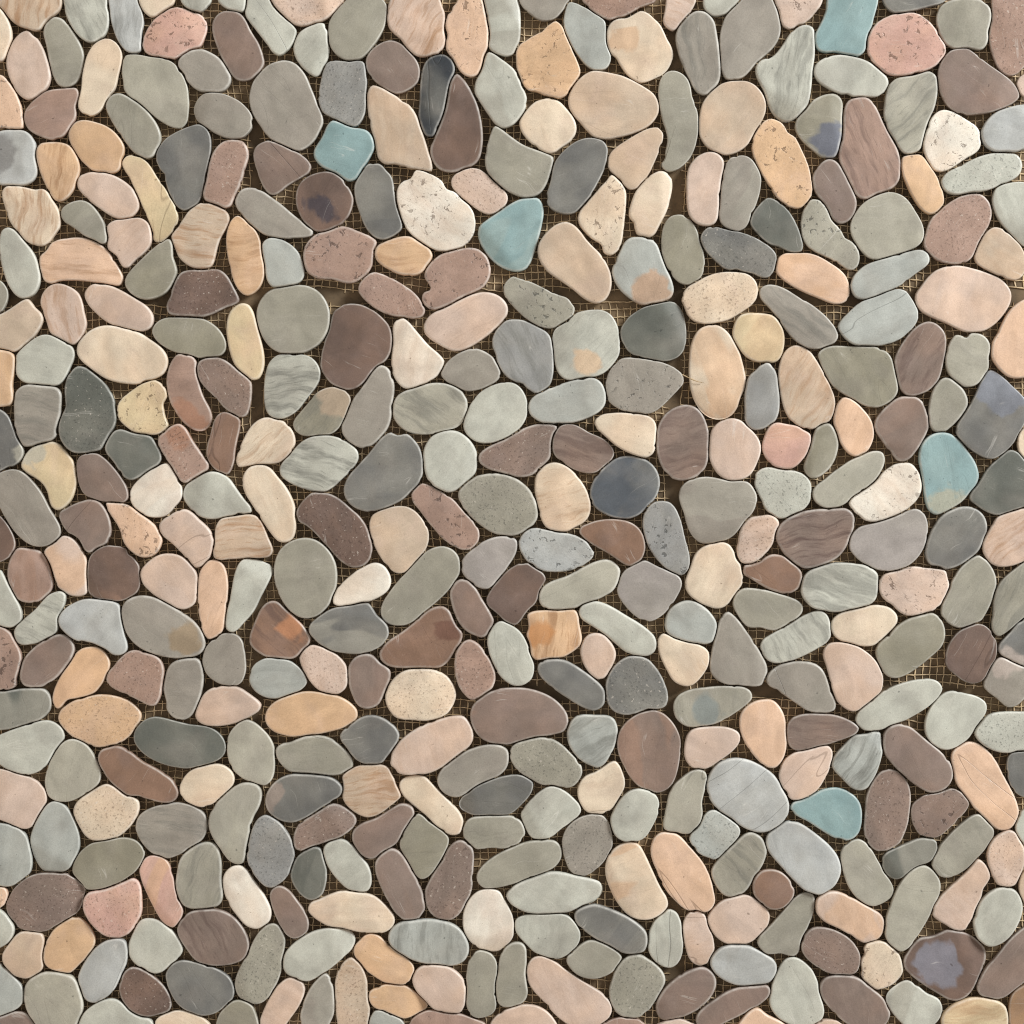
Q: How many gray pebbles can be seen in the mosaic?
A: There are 191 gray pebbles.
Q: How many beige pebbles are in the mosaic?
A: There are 131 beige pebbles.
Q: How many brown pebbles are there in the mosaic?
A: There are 73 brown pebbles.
